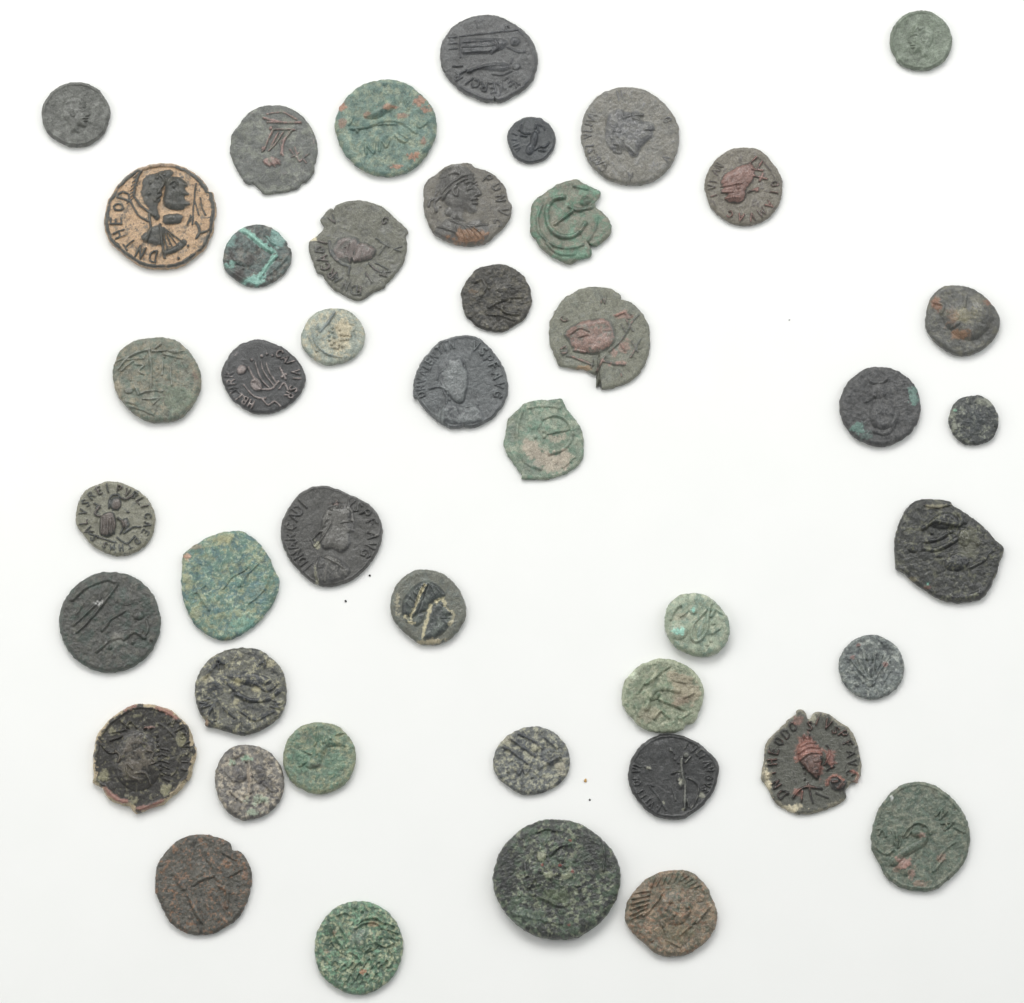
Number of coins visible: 44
